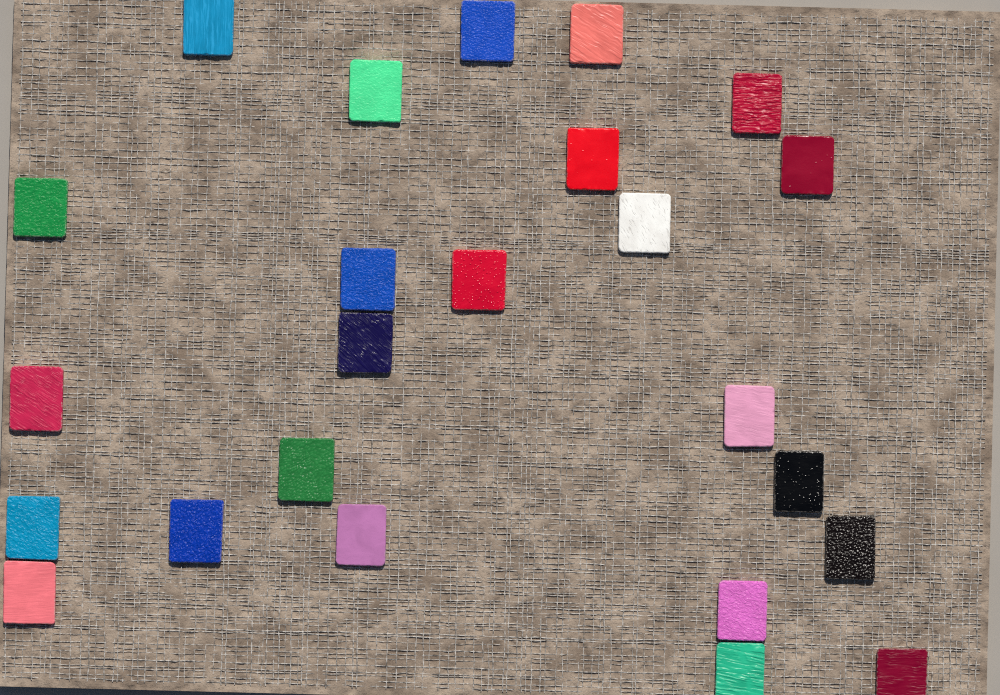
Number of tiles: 24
